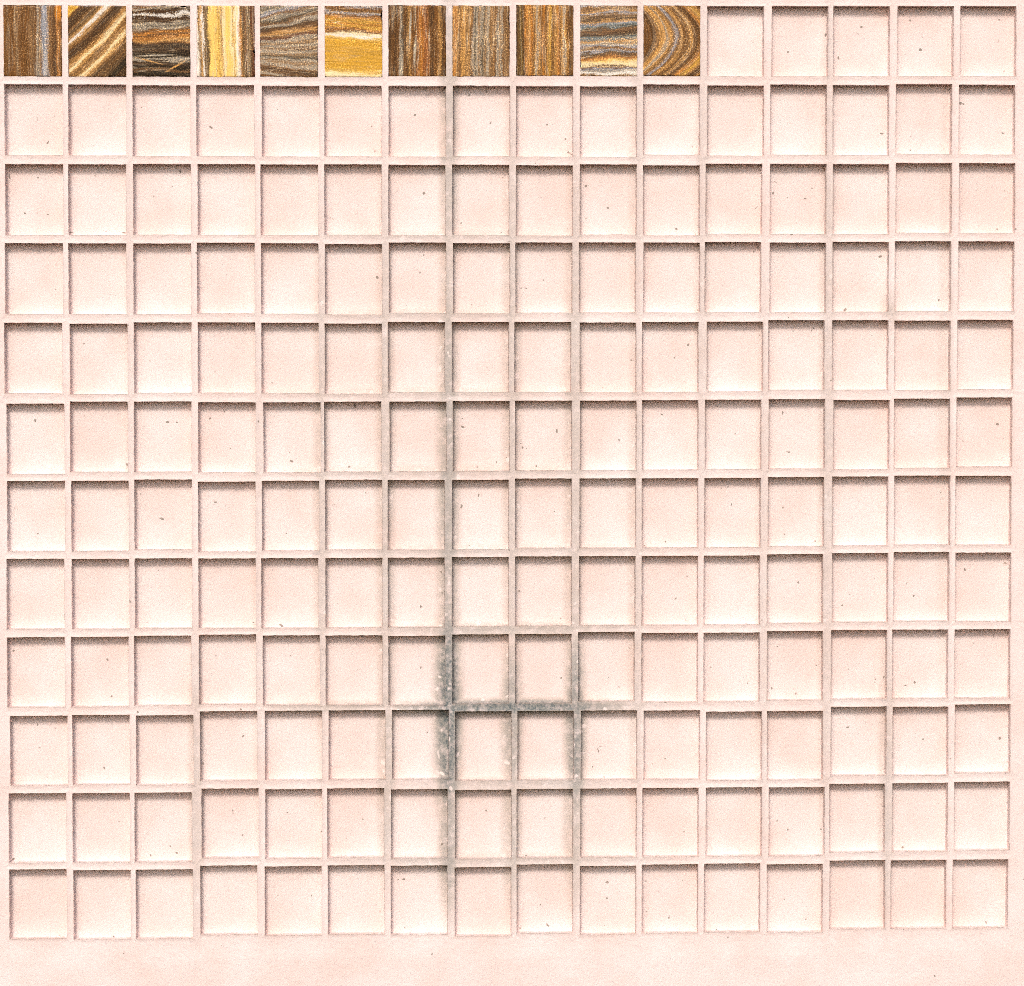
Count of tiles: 11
